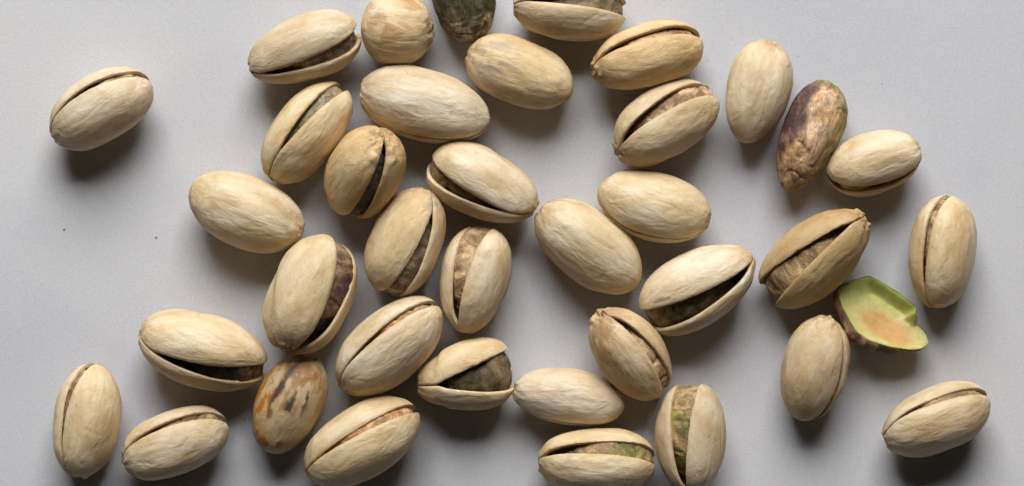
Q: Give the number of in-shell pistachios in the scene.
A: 35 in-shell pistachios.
